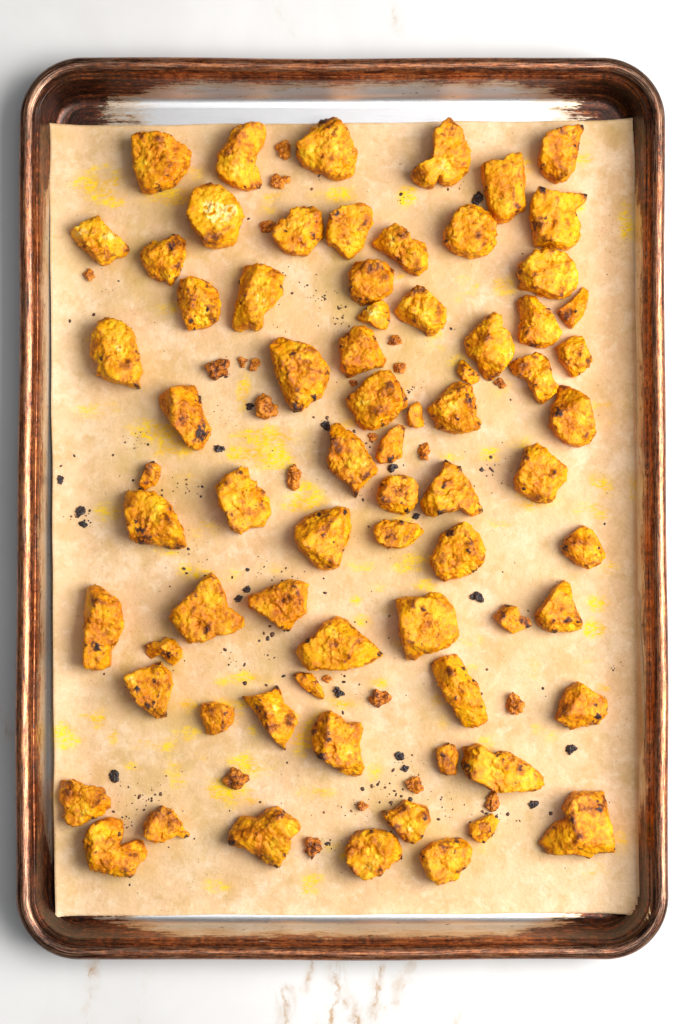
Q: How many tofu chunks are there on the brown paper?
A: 72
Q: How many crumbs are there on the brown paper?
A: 23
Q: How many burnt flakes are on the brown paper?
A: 18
